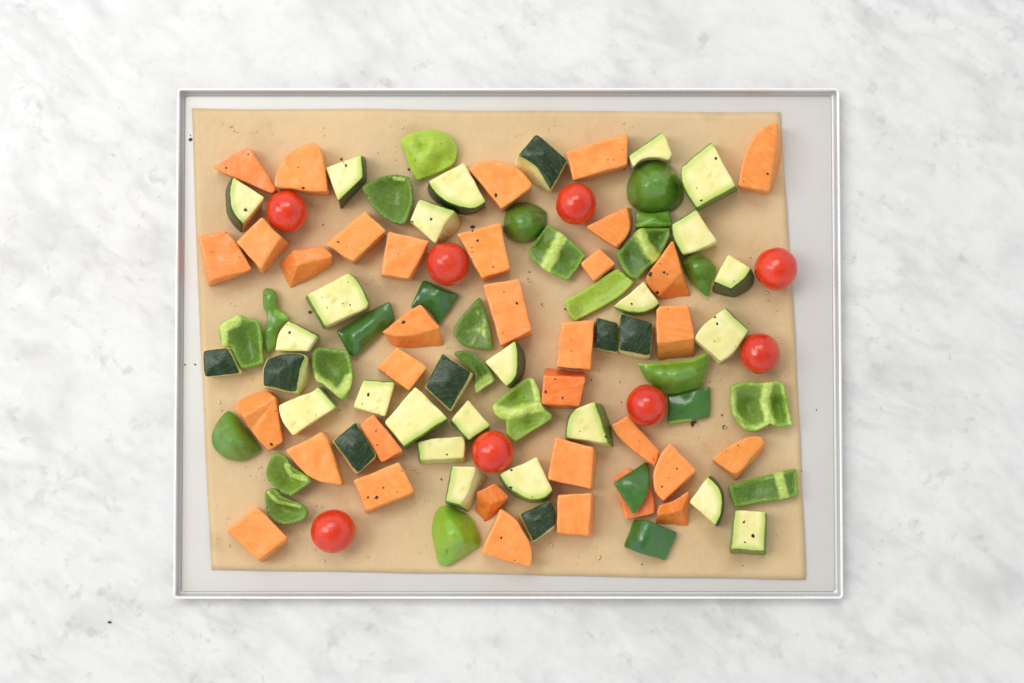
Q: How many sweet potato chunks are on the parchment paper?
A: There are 34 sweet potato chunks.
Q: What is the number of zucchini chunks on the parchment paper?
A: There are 31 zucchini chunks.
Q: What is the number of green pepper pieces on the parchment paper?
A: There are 27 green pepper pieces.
